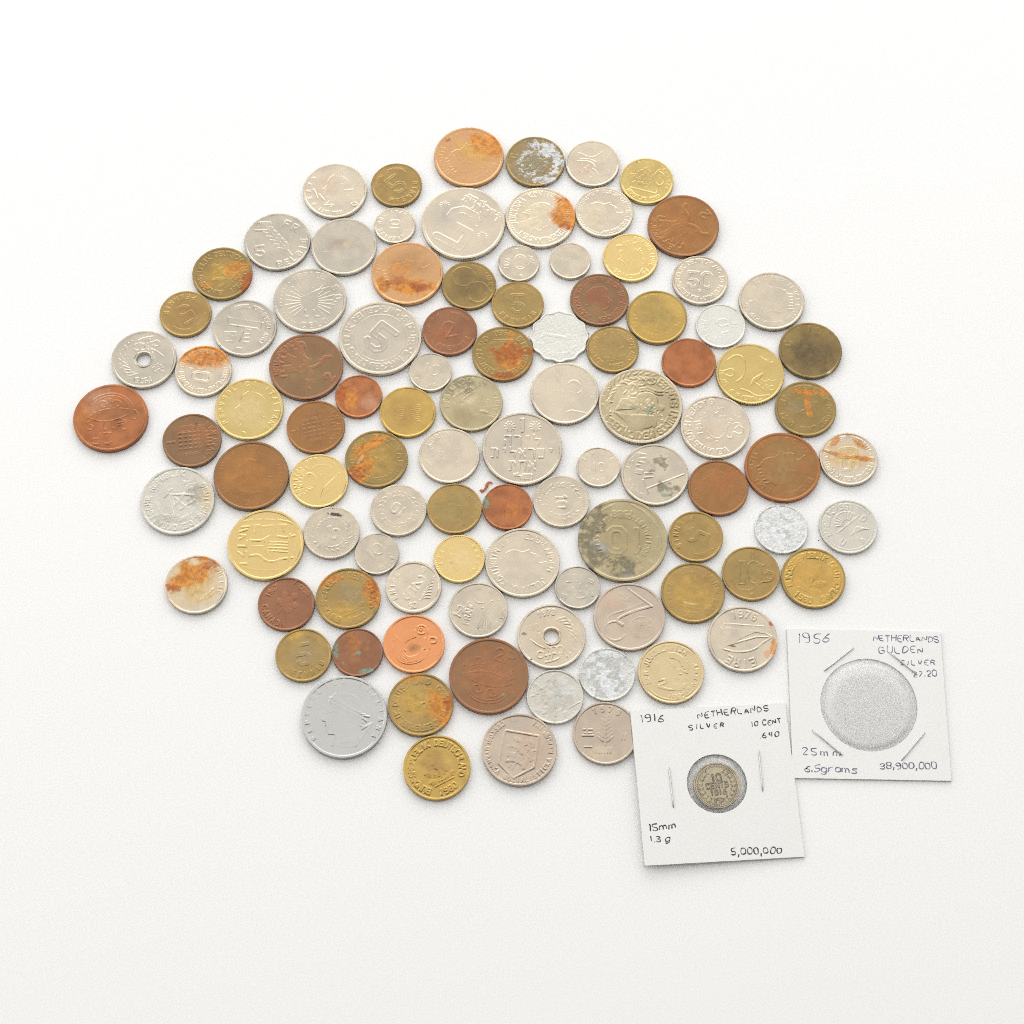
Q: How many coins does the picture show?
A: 100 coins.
